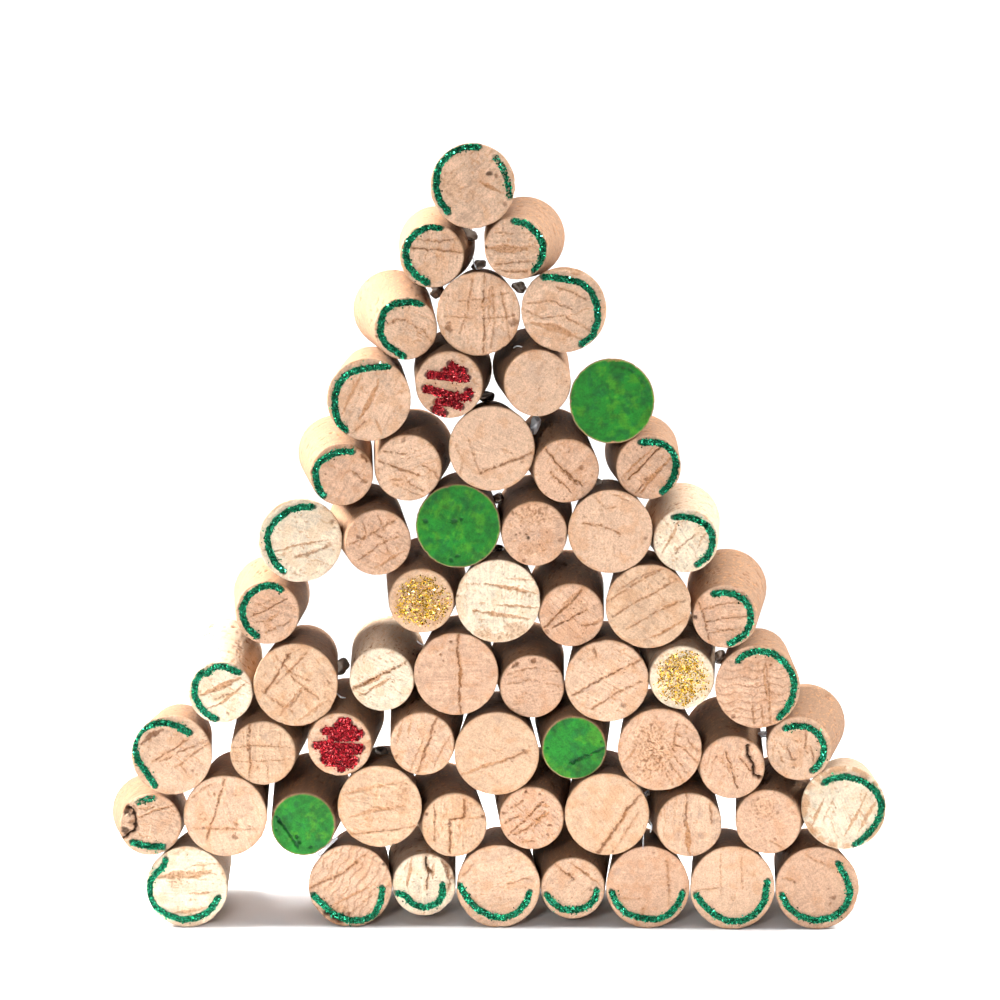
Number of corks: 62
